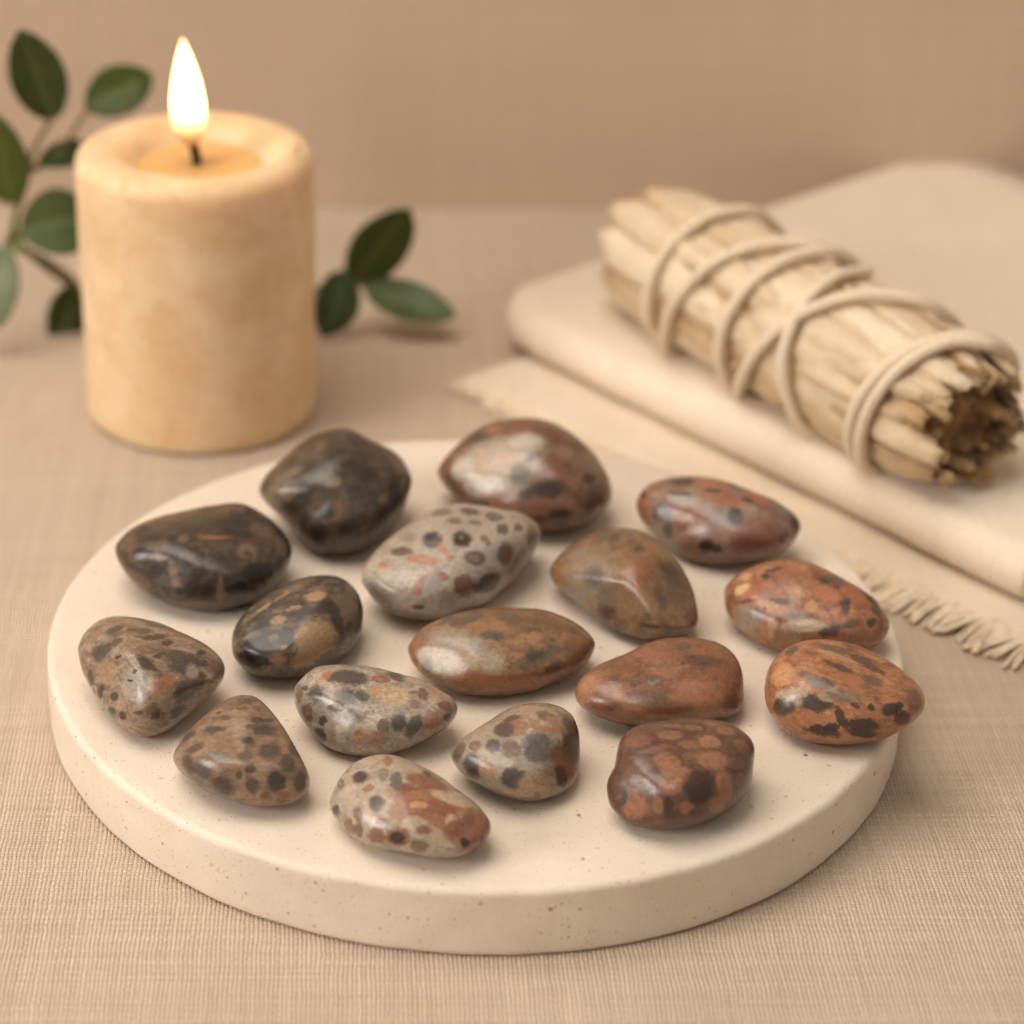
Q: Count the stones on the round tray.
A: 17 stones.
